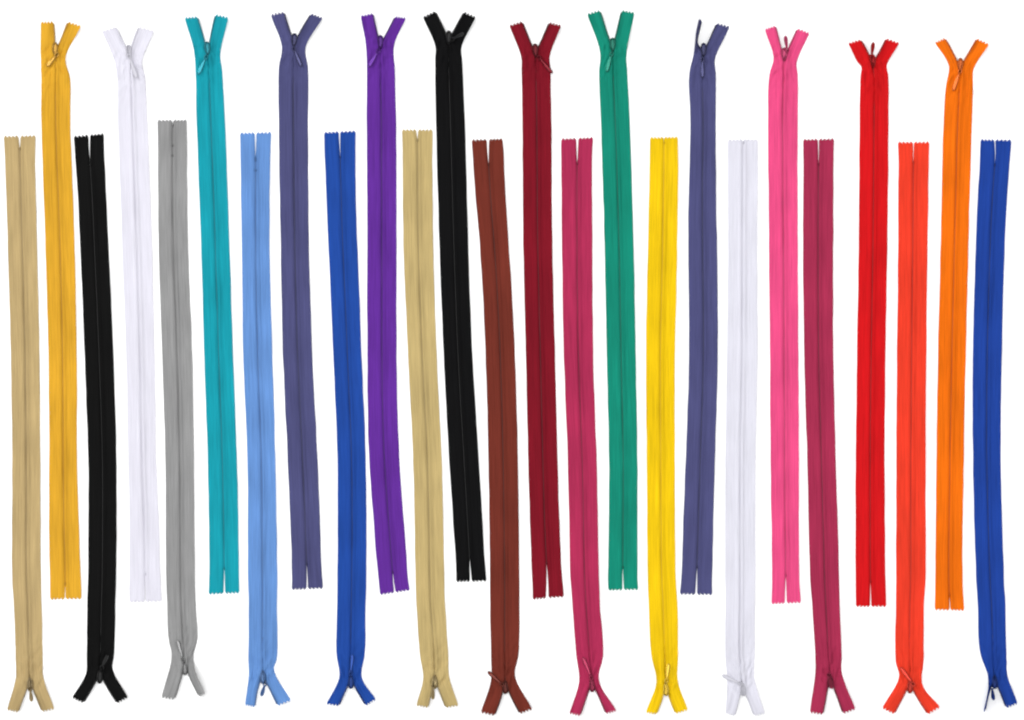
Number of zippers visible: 25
